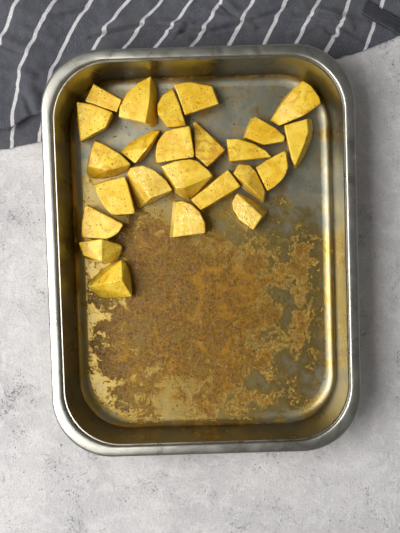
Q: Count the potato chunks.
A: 24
